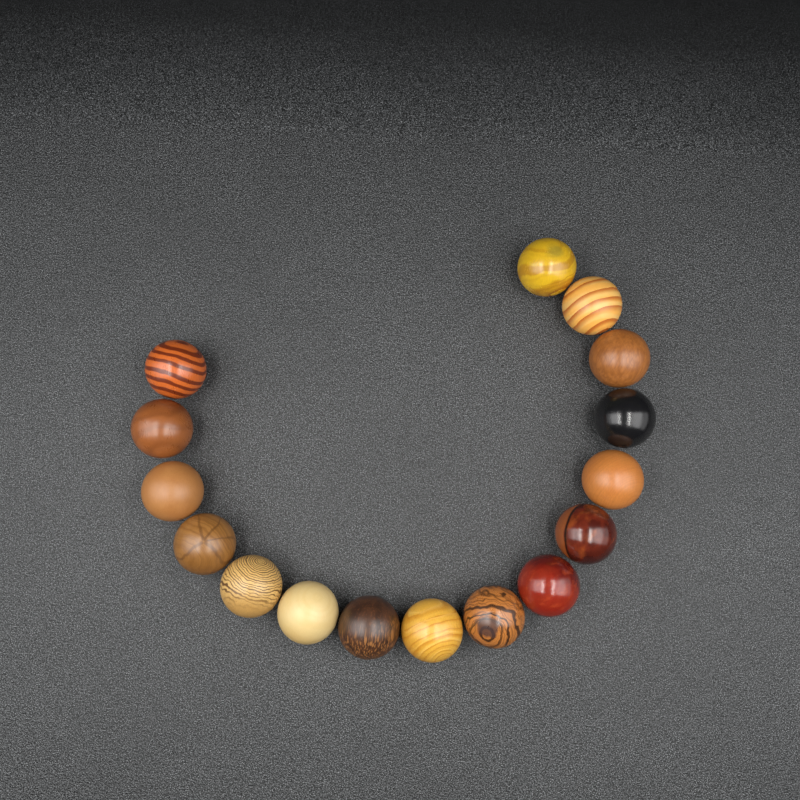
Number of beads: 16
